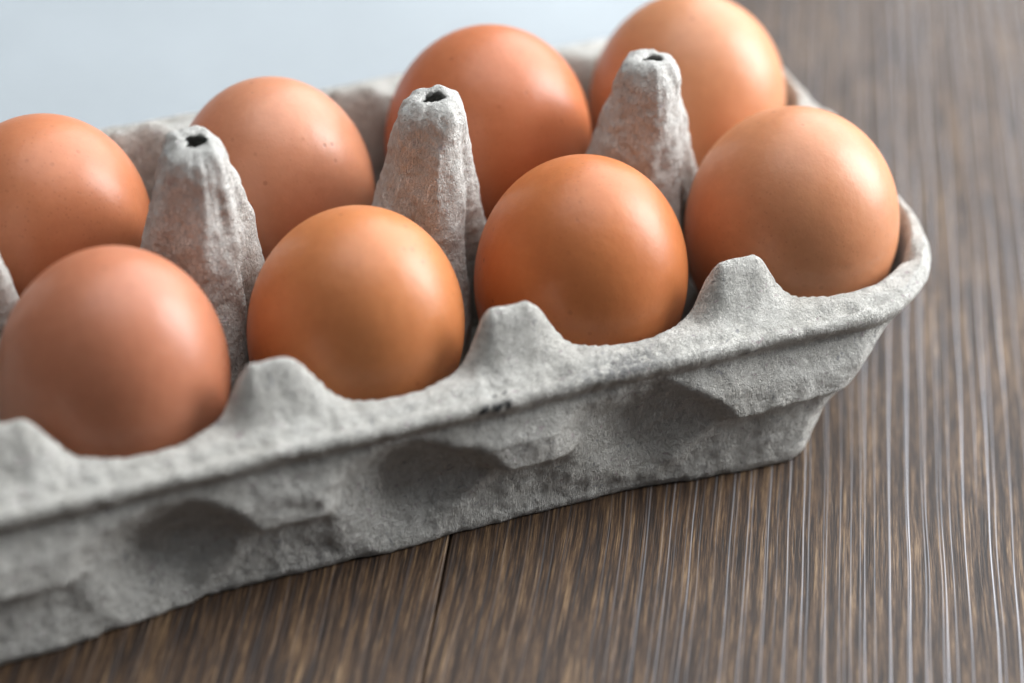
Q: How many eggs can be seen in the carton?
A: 8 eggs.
